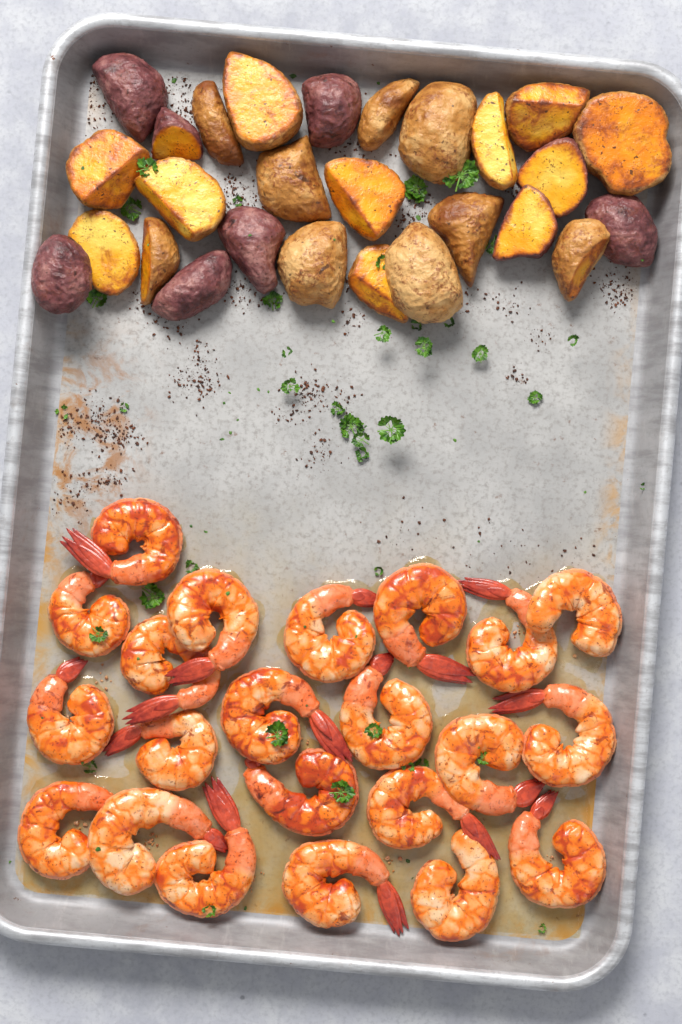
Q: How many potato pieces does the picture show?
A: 27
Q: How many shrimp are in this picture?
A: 22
